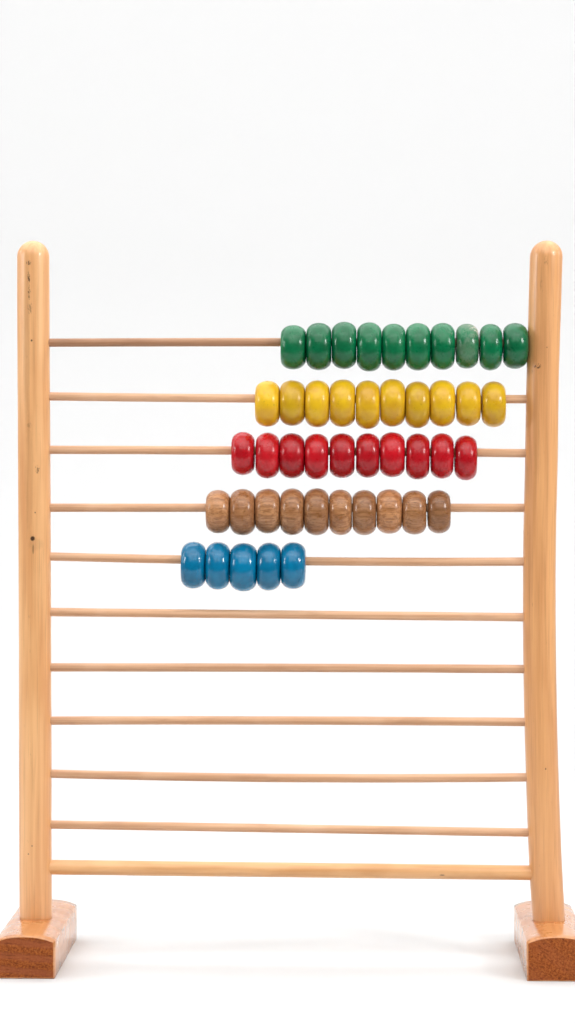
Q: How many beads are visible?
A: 45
